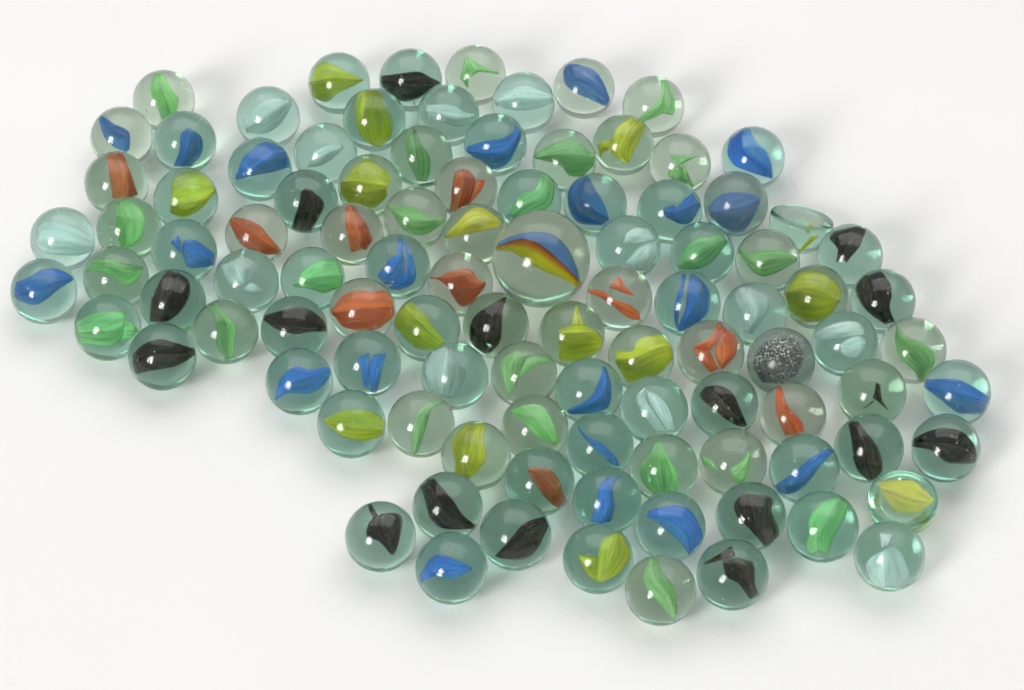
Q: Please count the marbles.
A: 101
